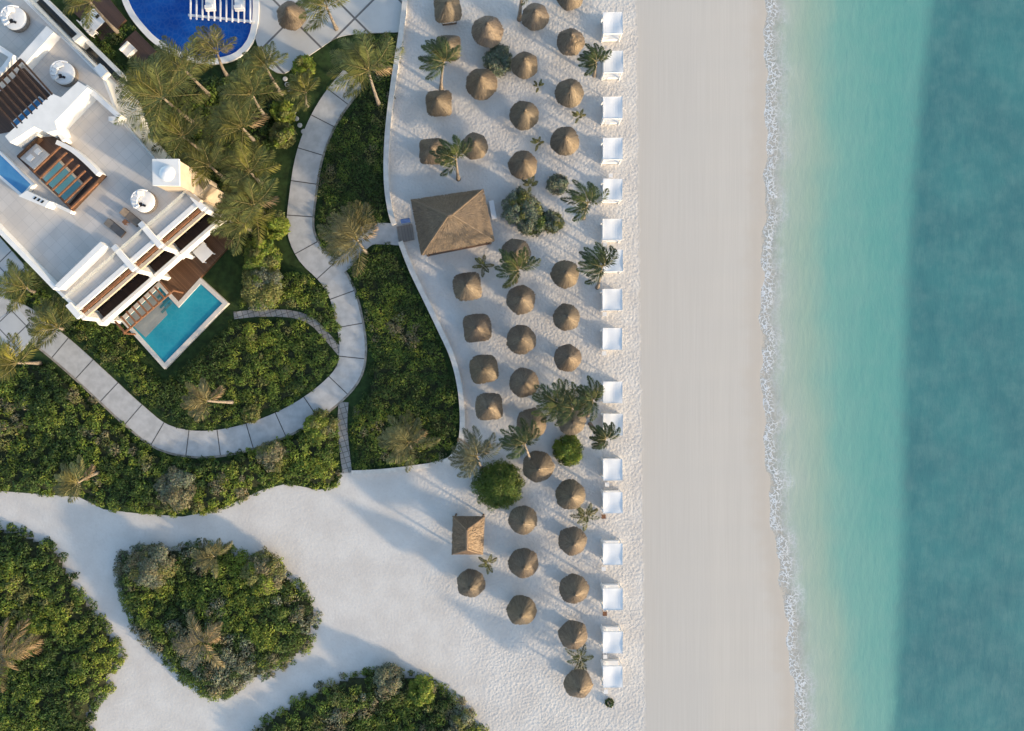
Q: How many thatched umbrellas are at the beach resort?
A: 39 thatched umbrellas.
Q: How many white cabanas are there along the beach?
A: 17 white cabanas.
